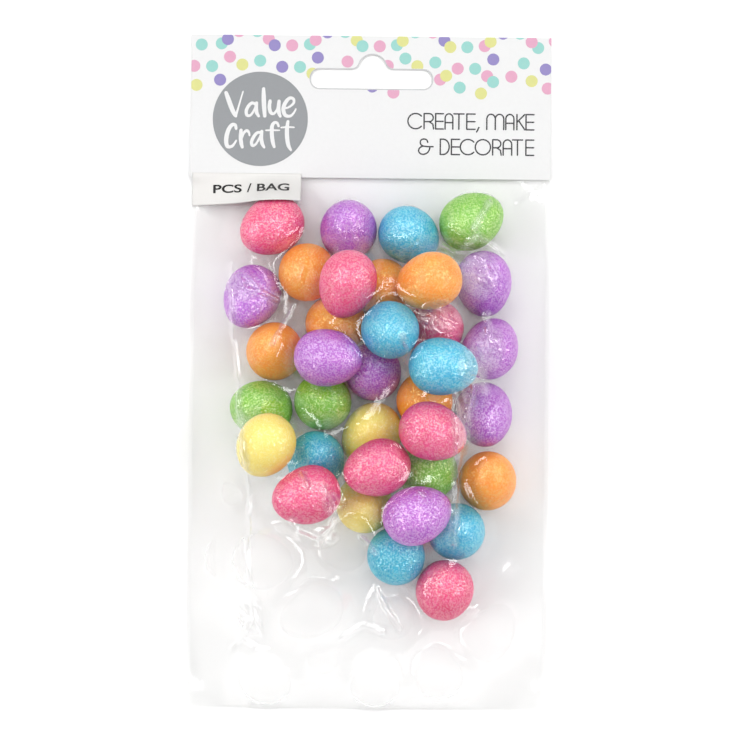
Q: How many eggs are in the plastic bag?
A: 35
